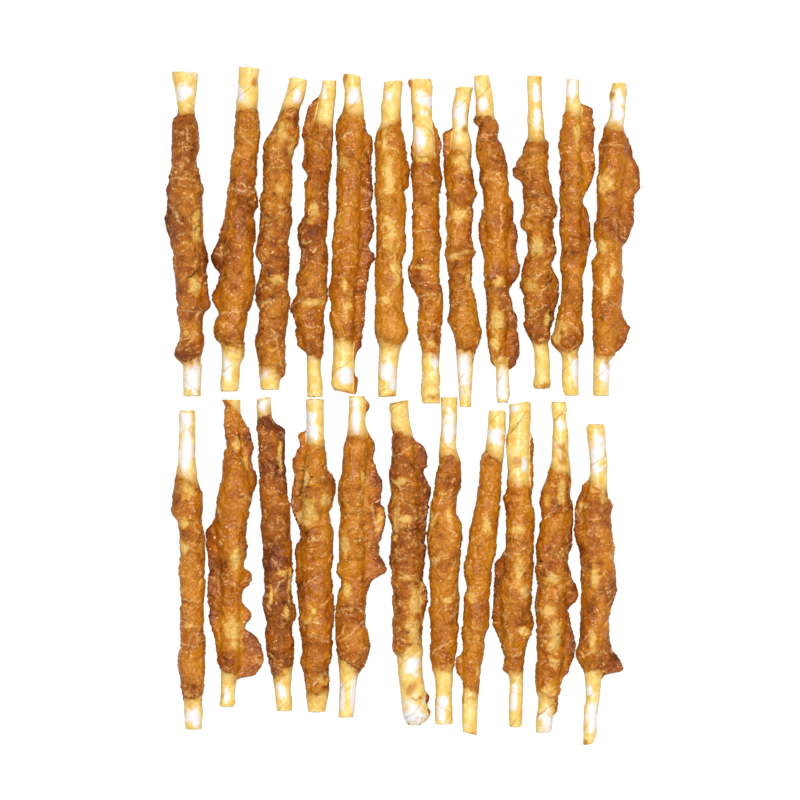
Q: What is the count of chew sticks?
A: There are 23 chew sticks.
